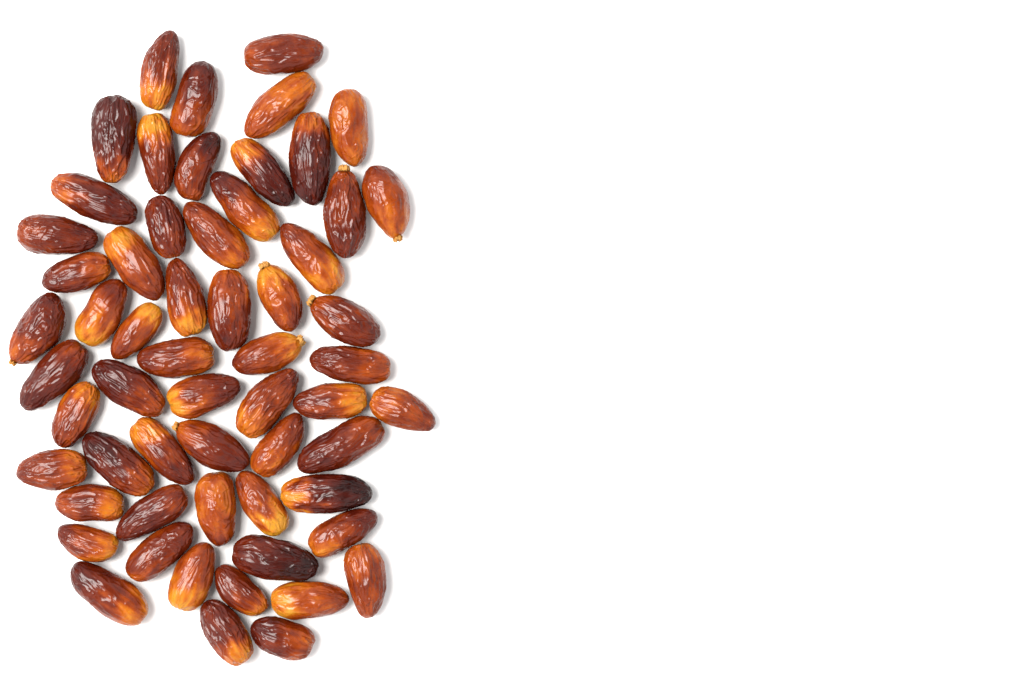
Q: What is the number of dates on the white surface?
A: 59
